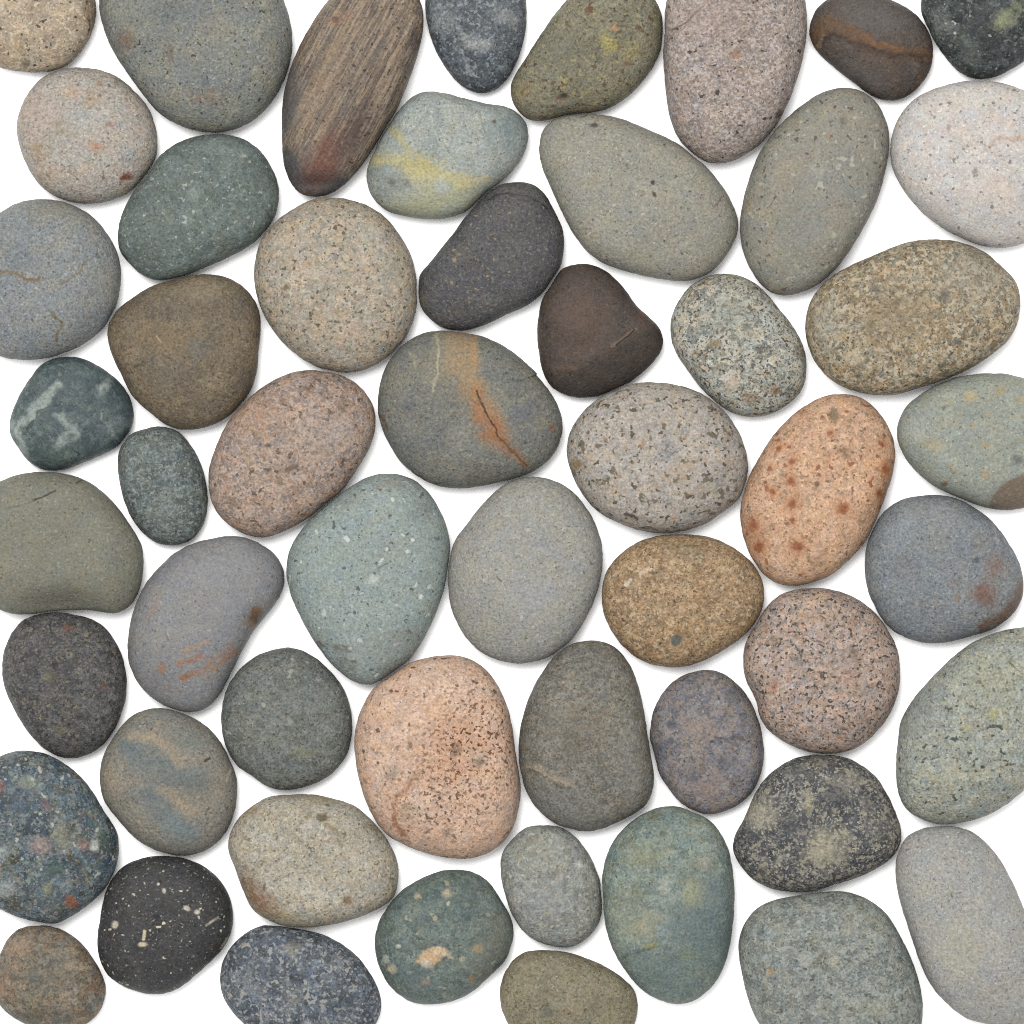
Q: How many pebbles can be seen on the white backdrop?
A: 54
